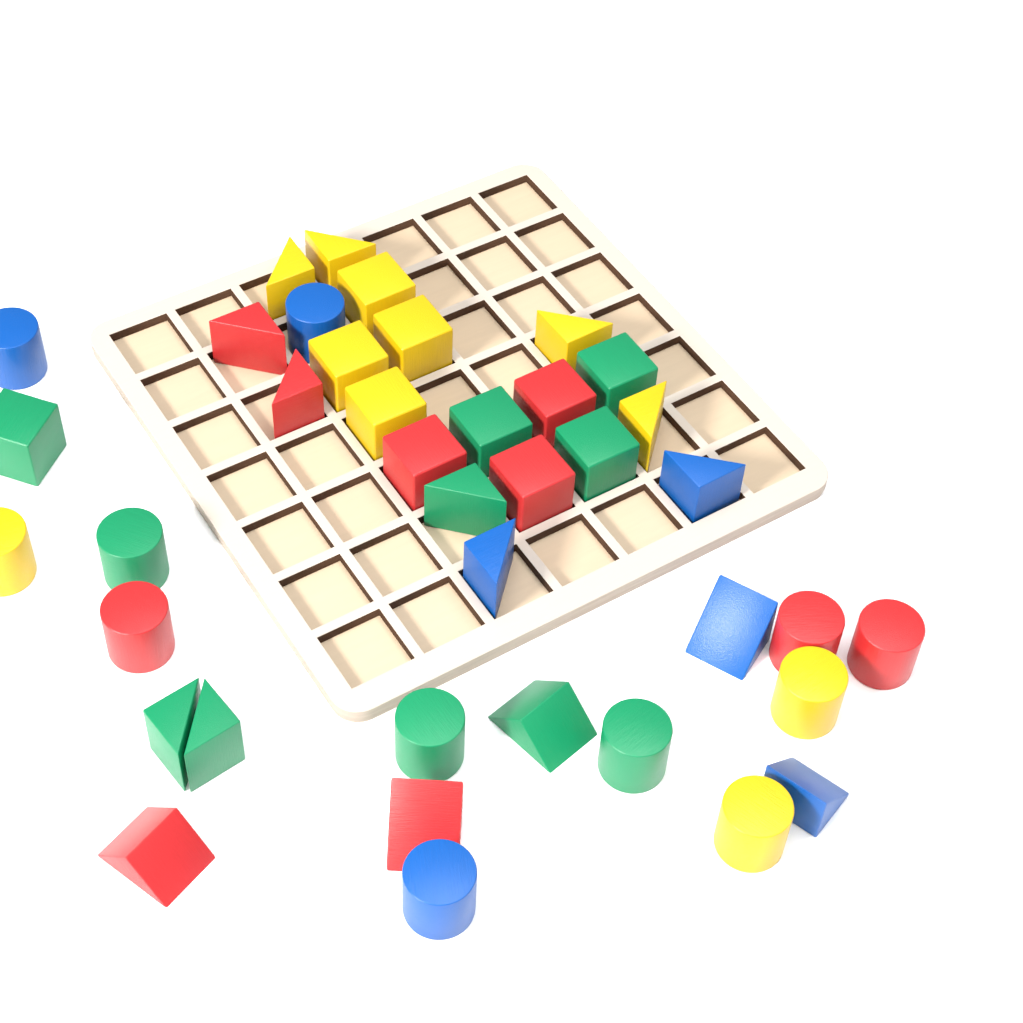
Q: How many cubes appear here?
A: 11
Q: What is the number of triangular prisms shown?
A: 16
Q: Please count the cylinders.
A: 12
